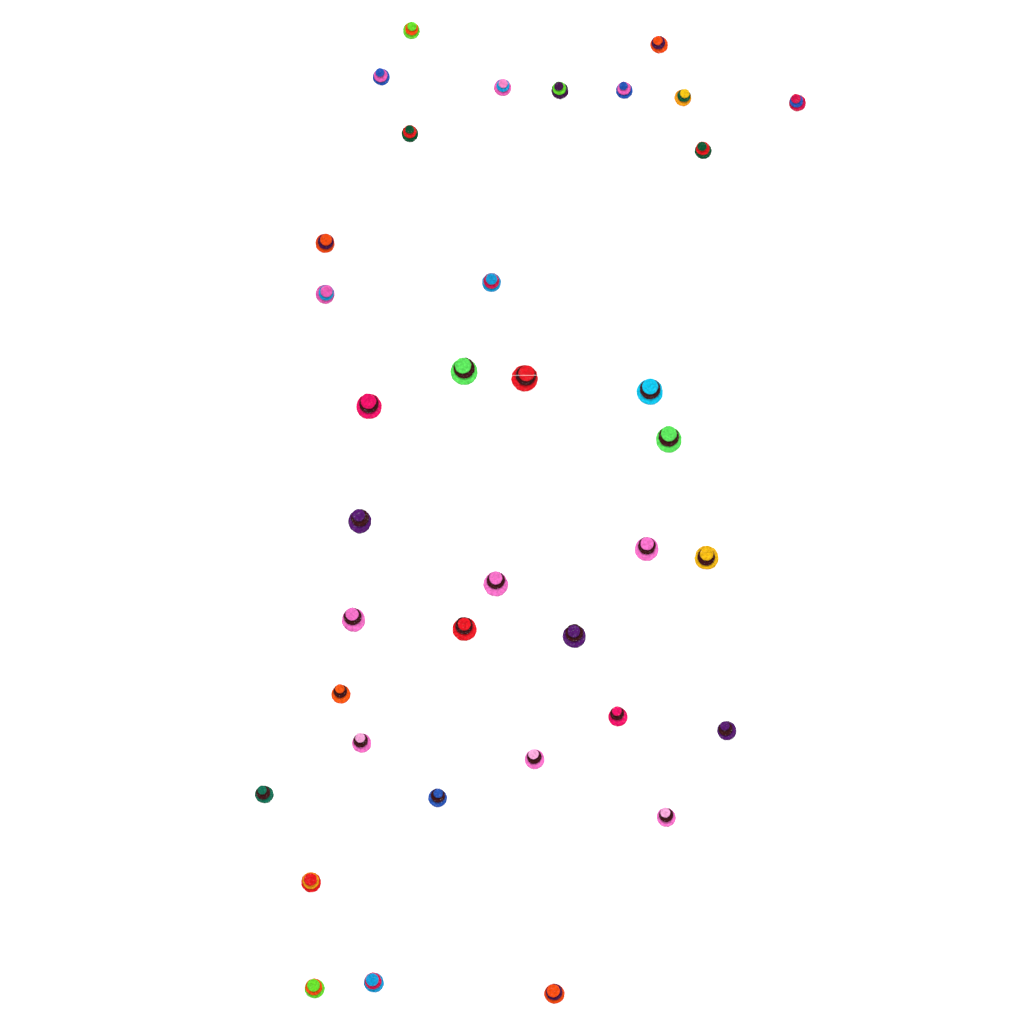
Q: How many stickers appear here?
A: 37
